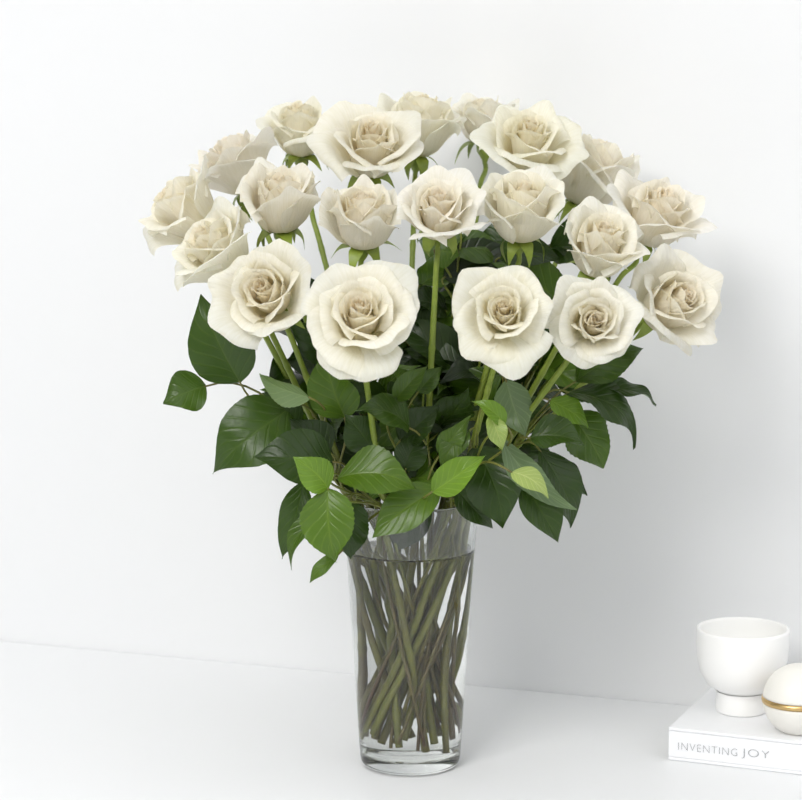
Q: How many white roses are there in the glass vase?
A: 20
